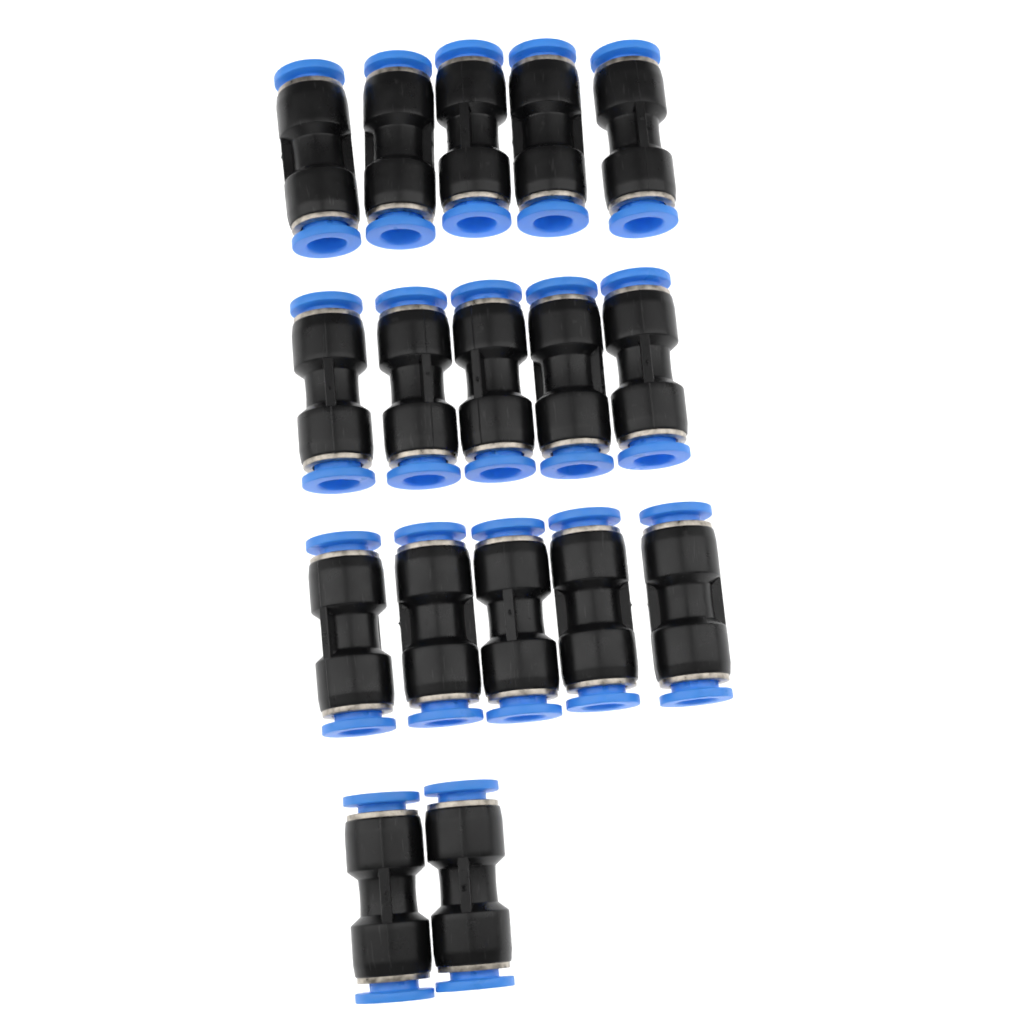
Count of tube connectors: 17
